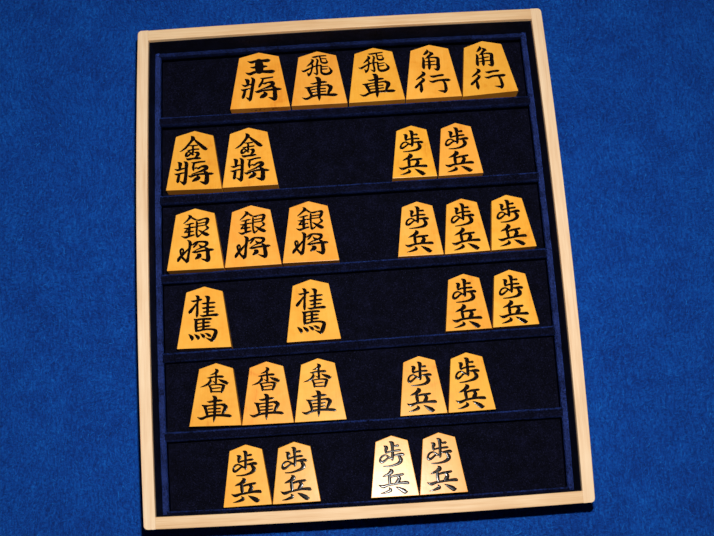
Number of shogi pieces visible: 28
